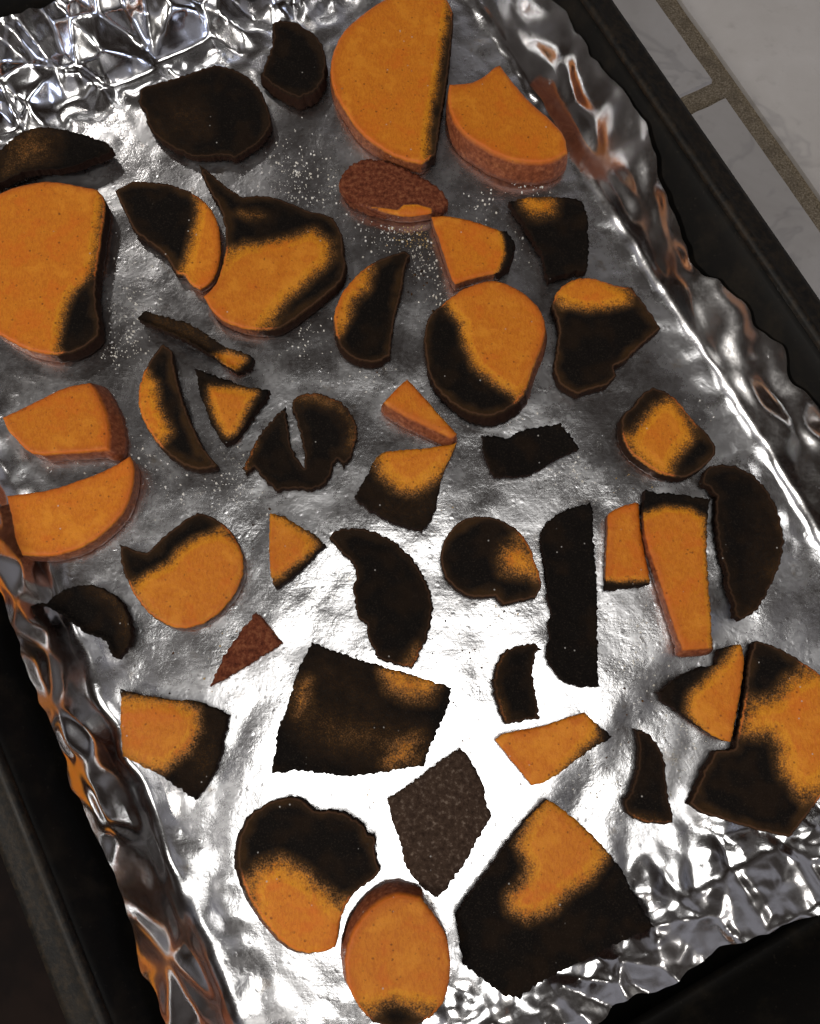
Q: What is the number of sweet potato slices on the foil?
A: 45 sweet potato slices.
